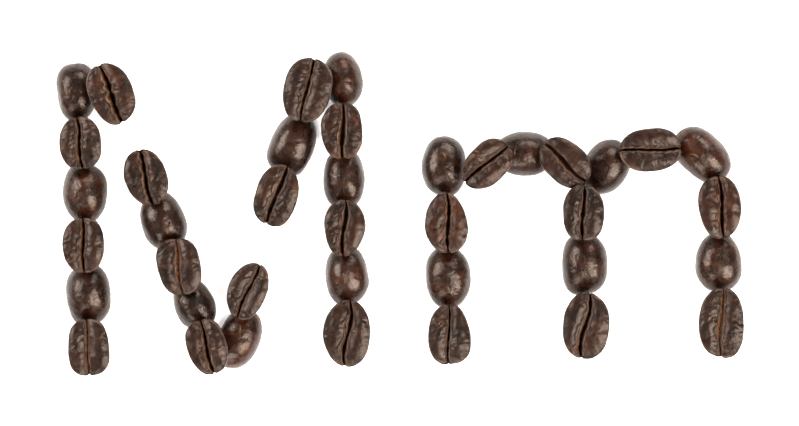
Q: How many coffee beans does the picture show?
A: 39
